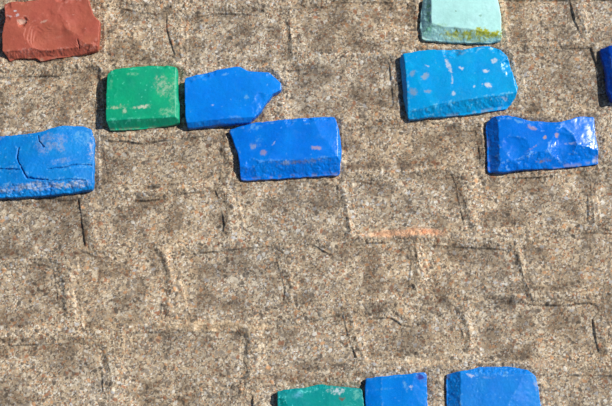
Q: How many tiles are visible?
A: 12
